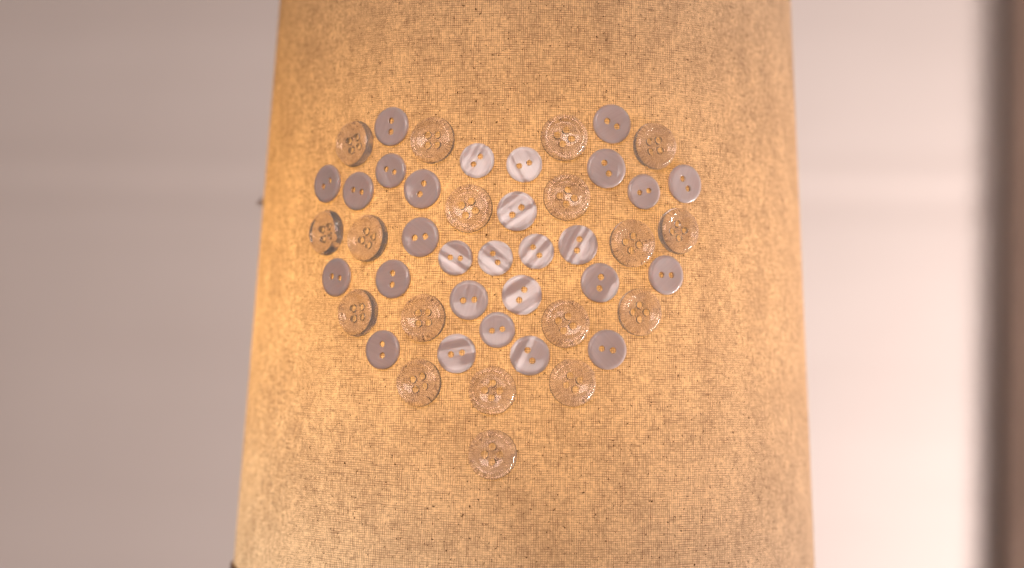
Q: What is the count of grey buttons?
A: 28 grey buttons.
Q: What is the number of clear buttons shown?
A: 18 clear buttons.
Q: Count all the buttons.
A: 46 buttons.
